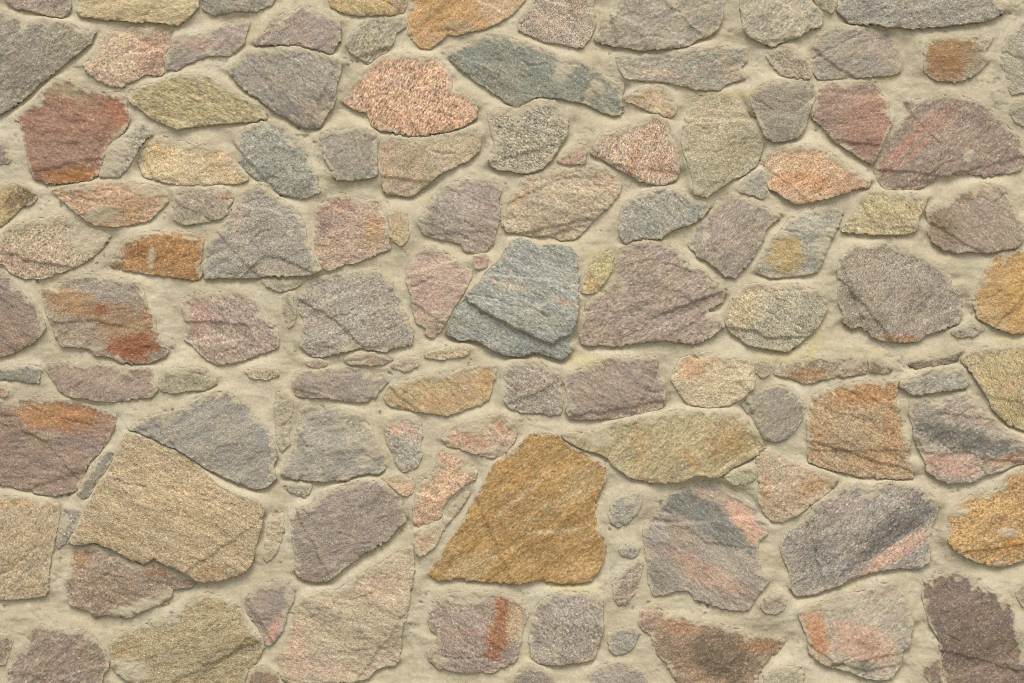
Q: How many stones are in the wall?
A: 140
